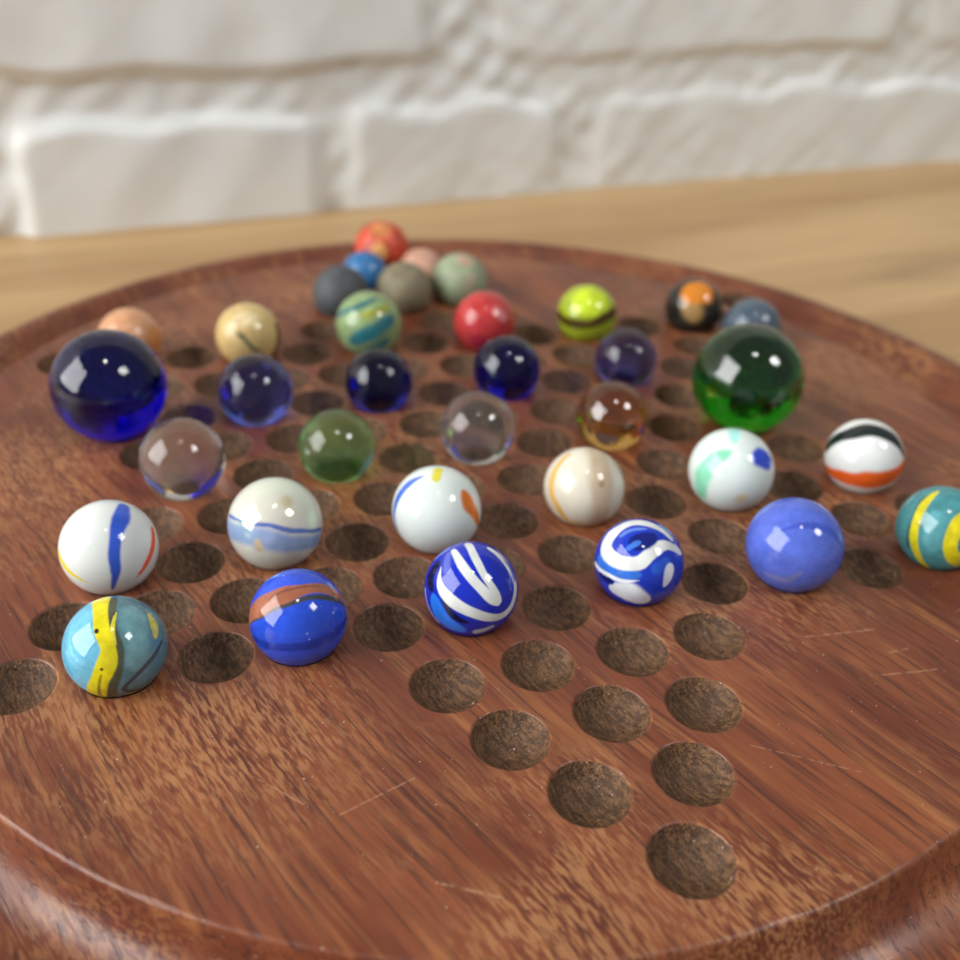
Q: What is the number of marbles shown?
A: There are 35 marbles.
